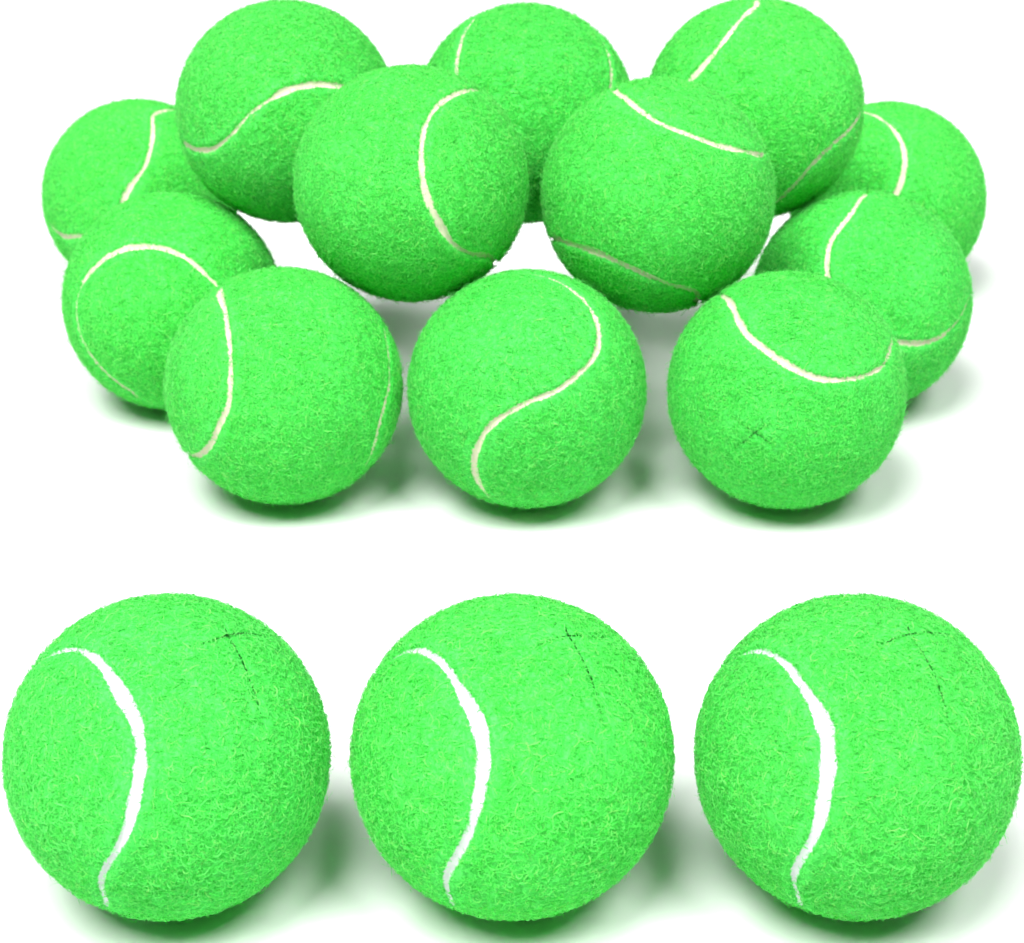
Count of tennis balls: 15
